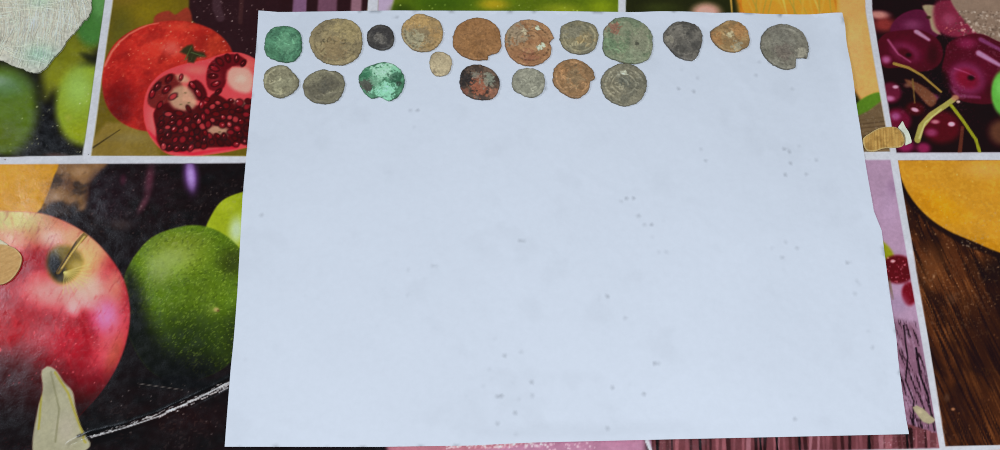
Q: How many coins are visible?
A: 19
